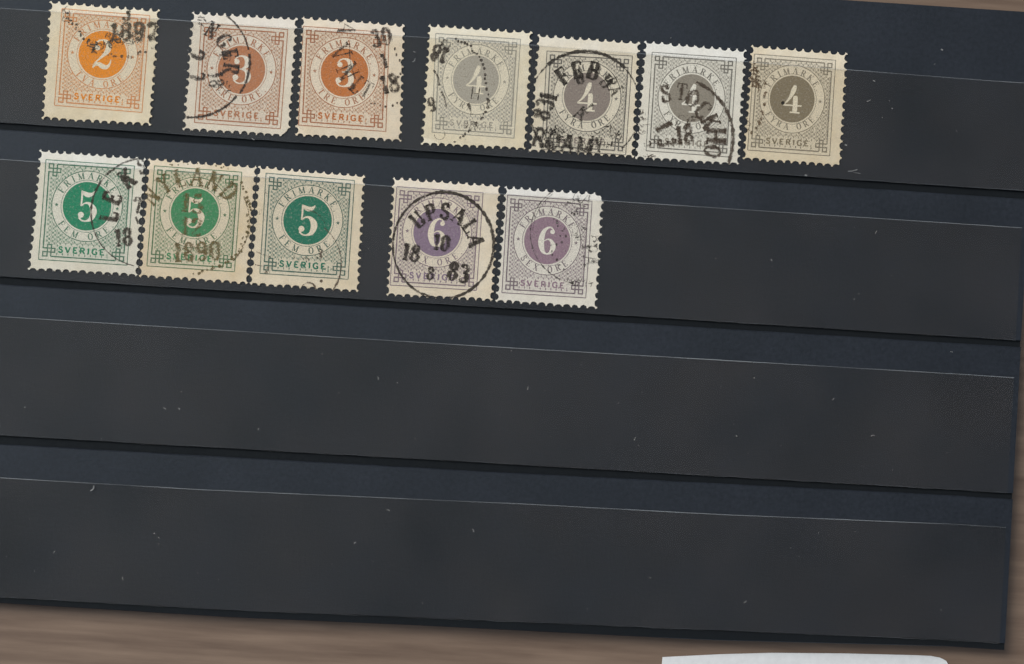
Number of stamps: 12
